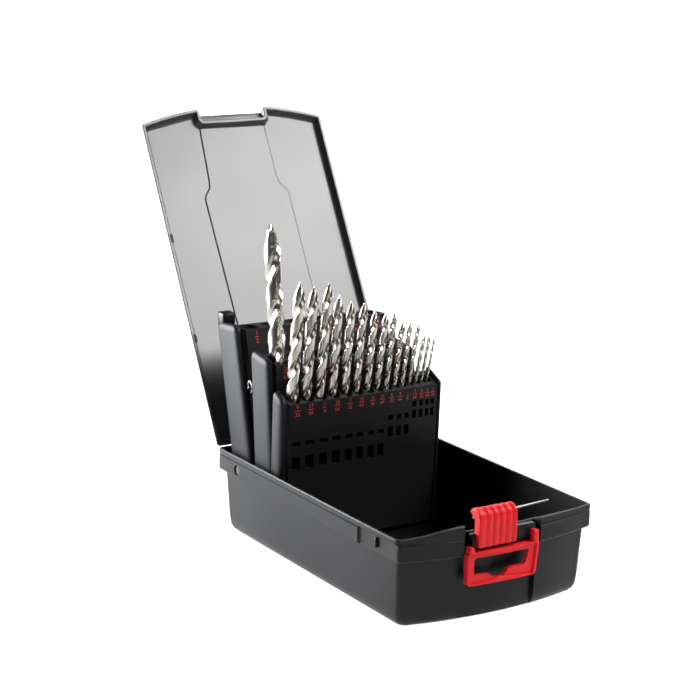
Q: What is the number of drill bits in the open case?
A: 16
